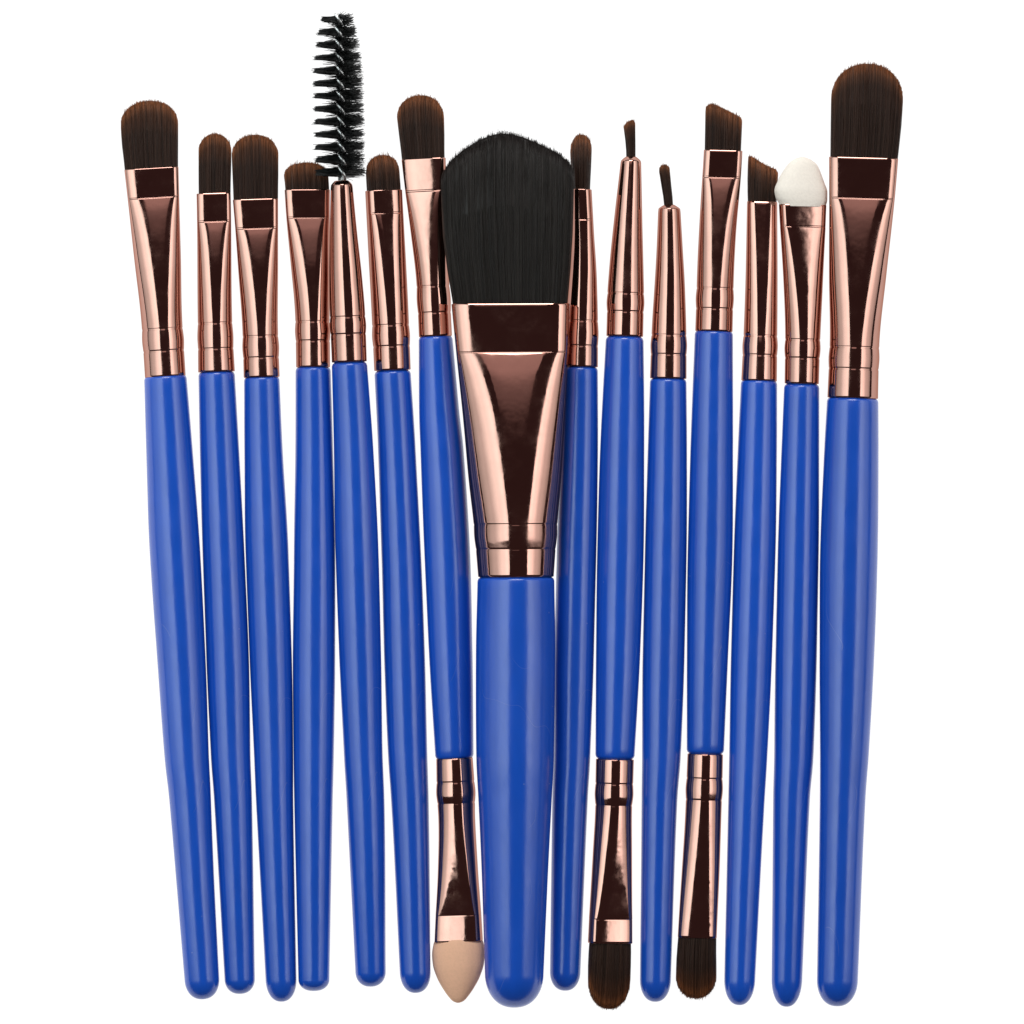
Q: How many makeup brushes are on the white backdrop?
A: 15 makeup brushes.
